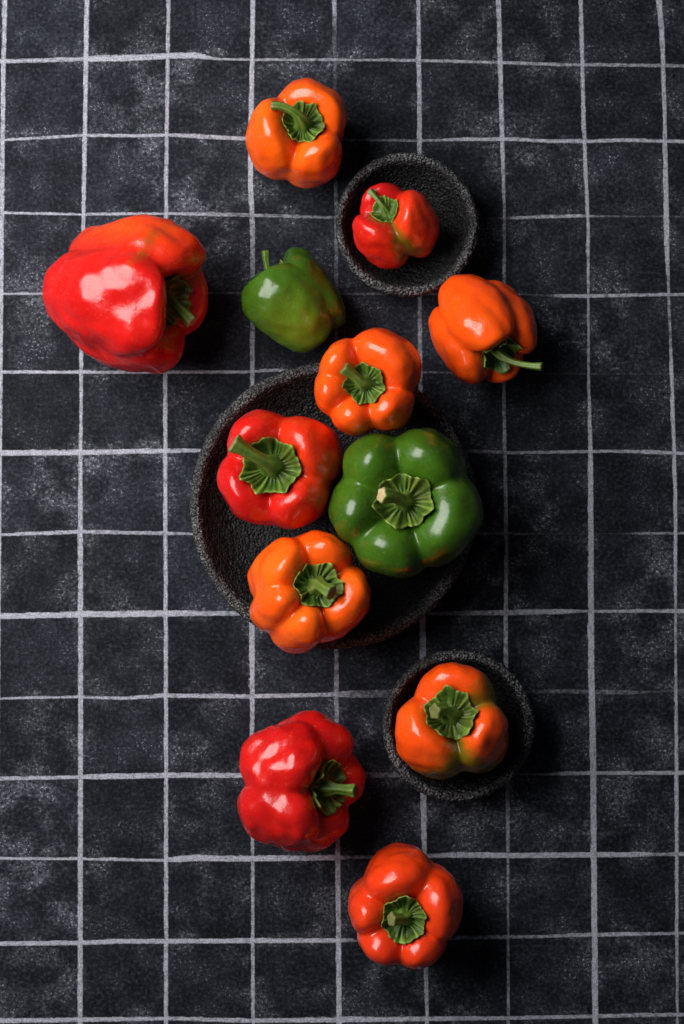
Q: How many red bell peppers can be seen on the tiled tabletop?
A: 5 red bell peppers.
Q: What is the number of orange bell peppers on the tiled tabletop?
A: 5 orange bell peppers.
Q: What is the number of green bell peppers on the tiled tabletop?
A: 2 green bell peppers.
